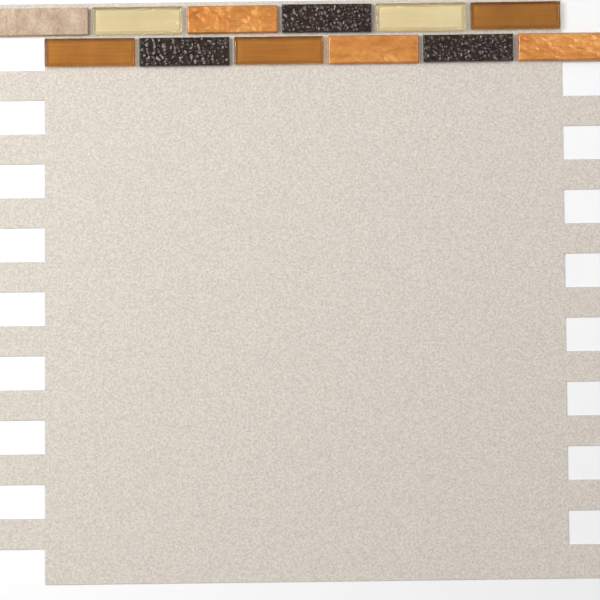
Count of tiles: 12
